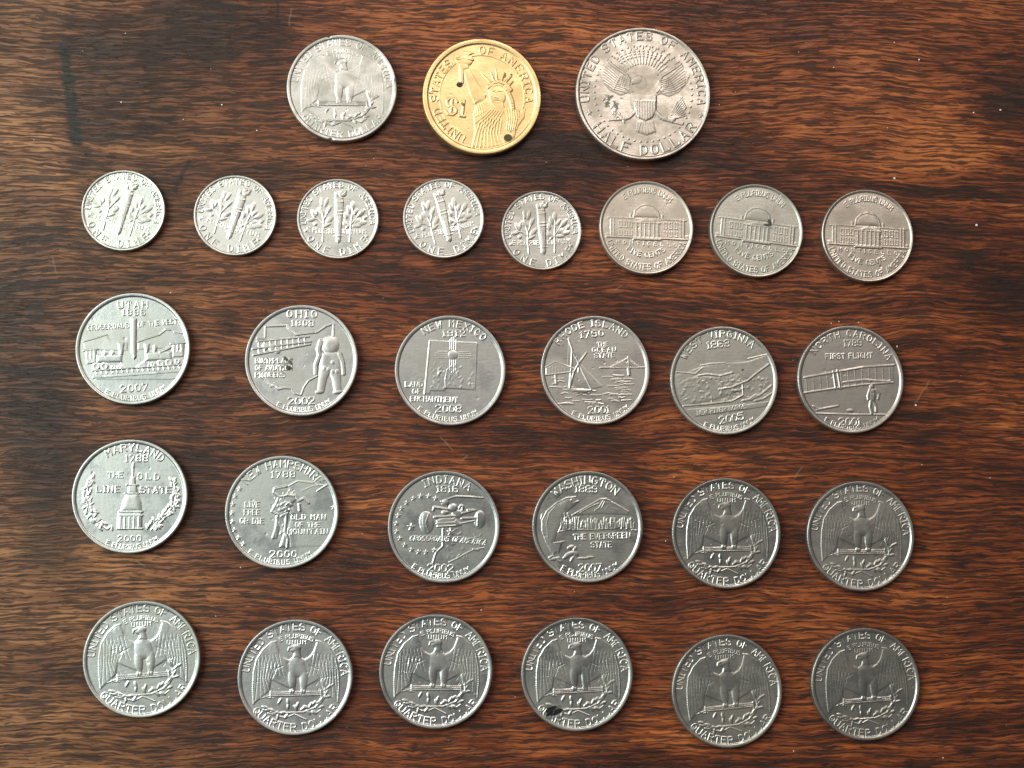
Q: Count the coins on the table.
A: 29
